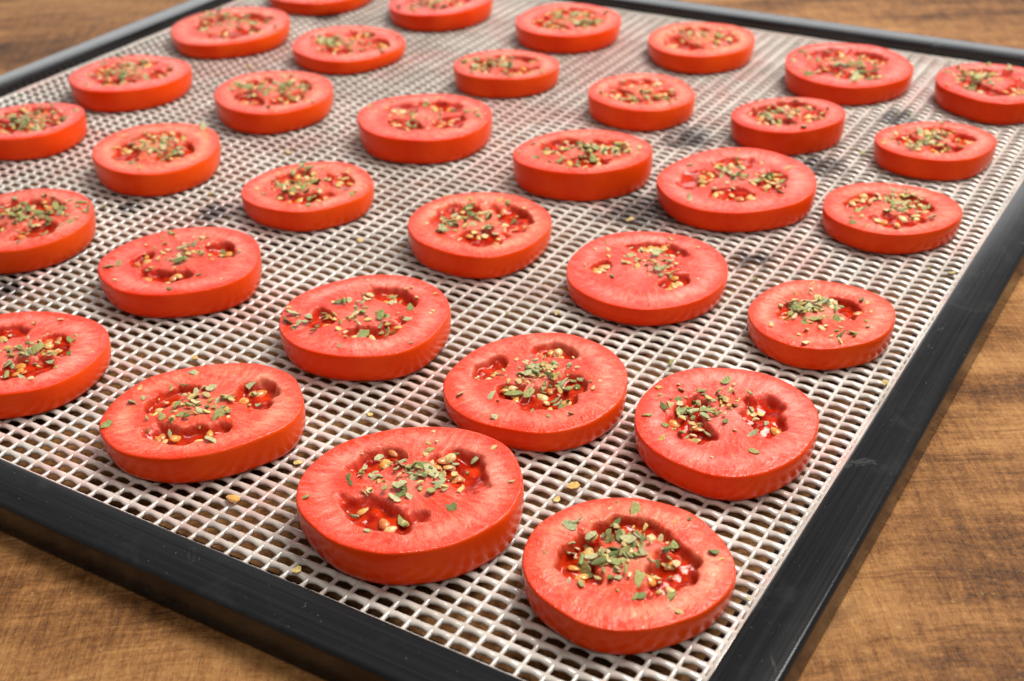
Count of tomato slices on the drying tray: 33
